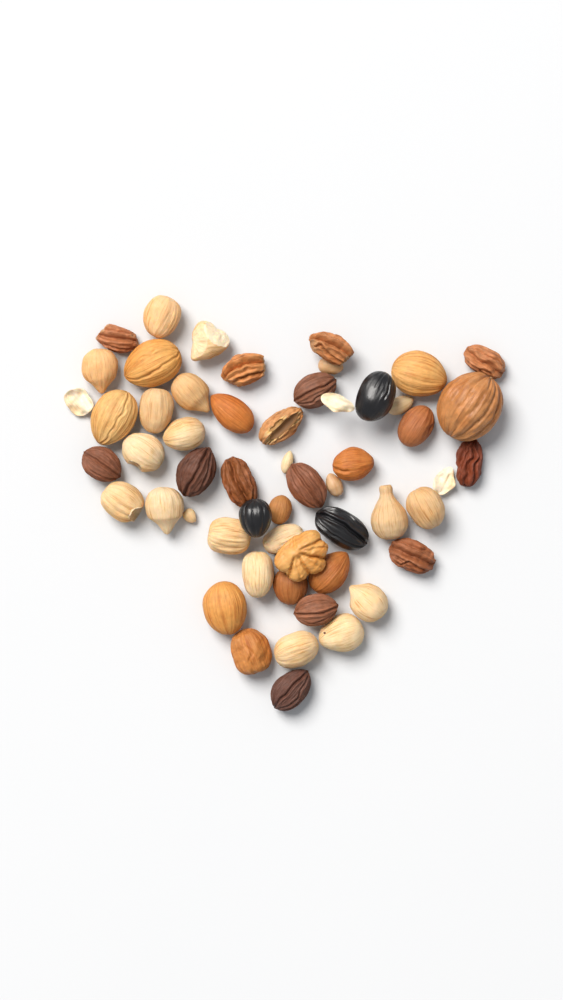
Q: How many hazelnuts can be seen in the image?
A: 17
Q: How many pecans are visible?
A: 14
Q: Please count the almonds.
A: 11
